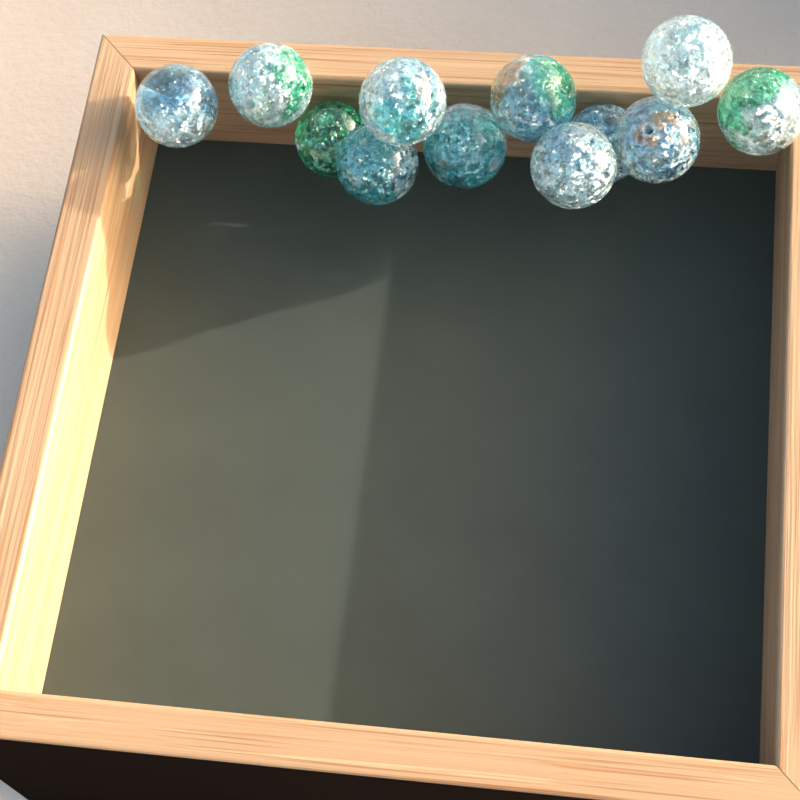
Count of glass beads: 12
